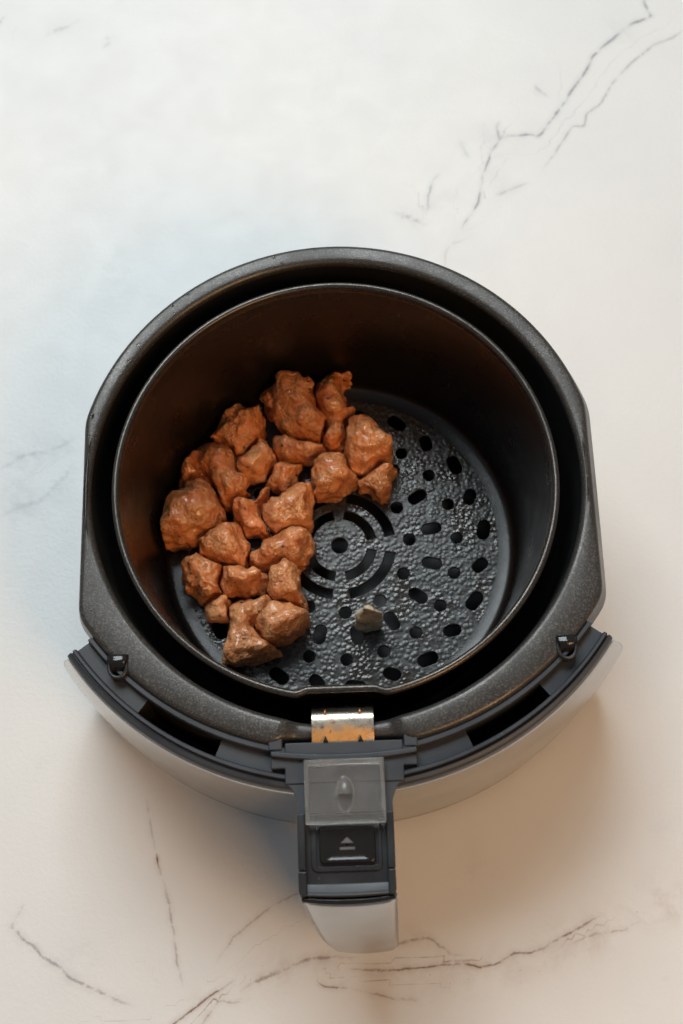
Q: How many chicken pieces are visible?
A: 20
